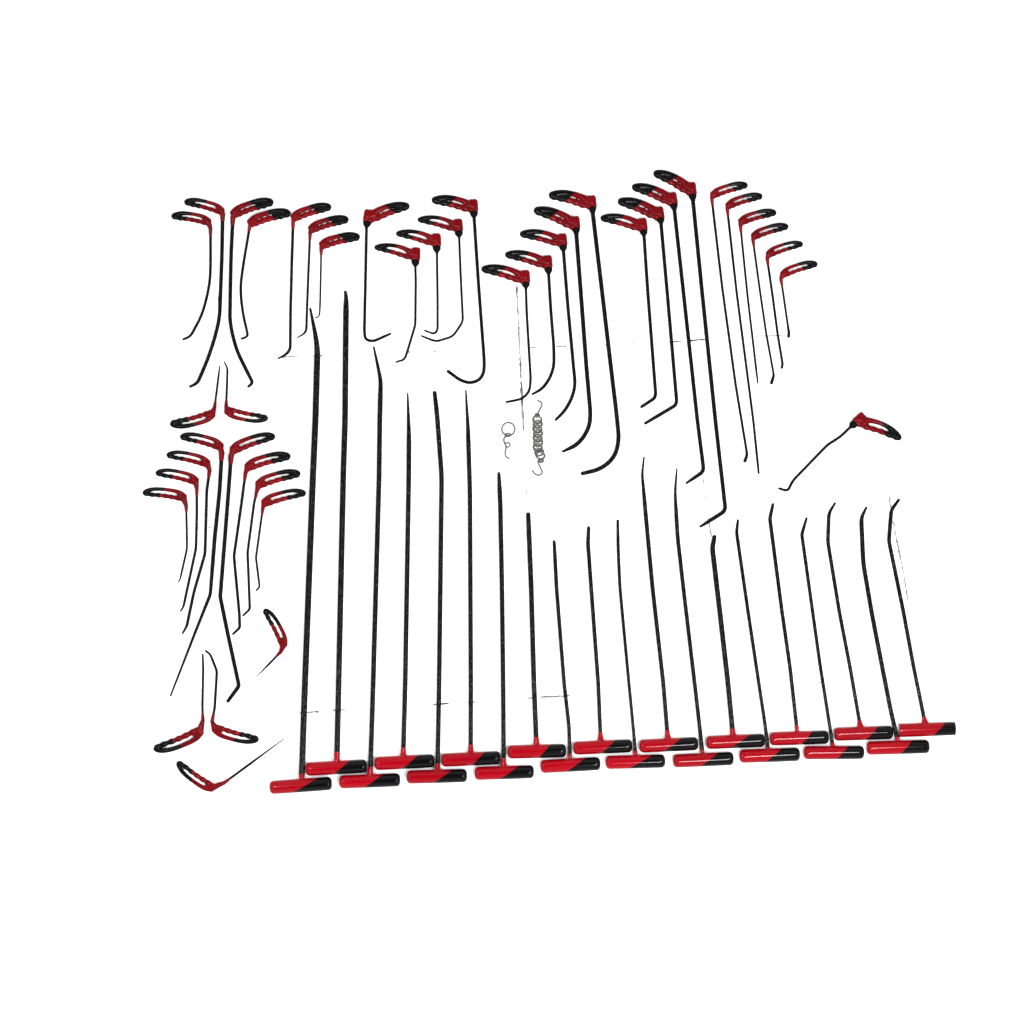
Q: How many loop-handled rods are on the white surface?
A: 42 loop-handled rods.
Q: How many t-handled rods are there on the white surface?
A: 20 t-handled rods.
